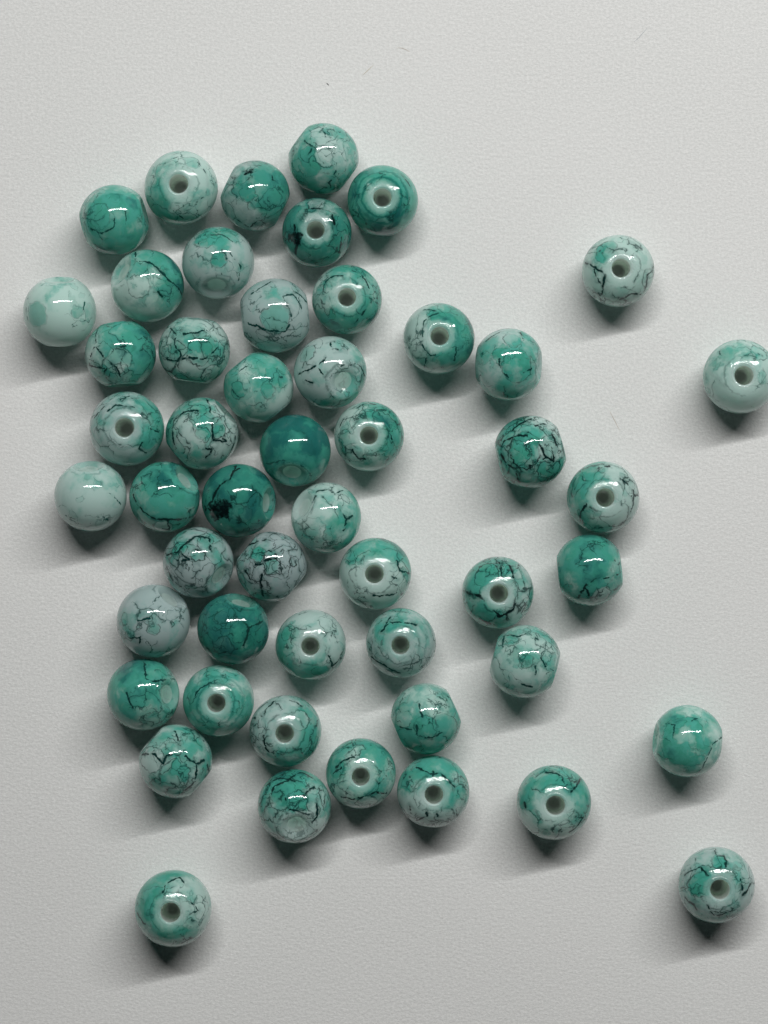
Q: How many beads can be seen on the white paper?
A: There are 51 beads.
